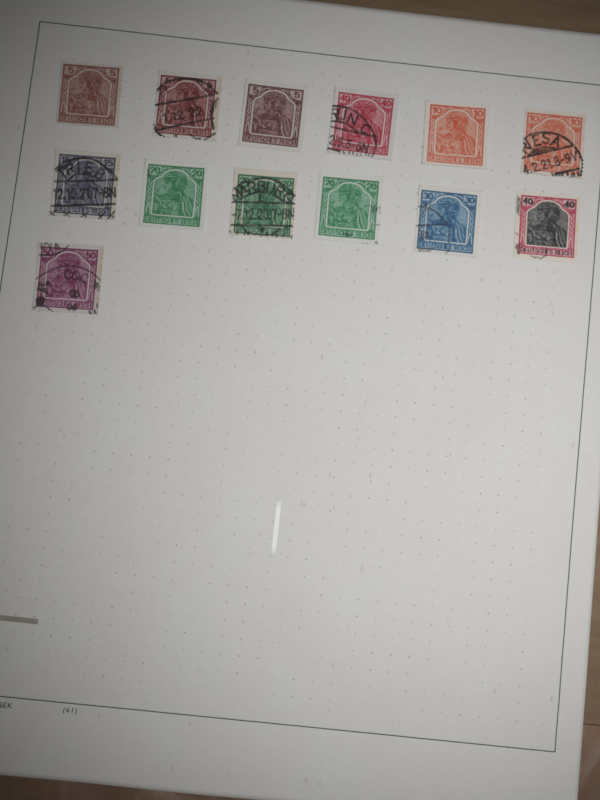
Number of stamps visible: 13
